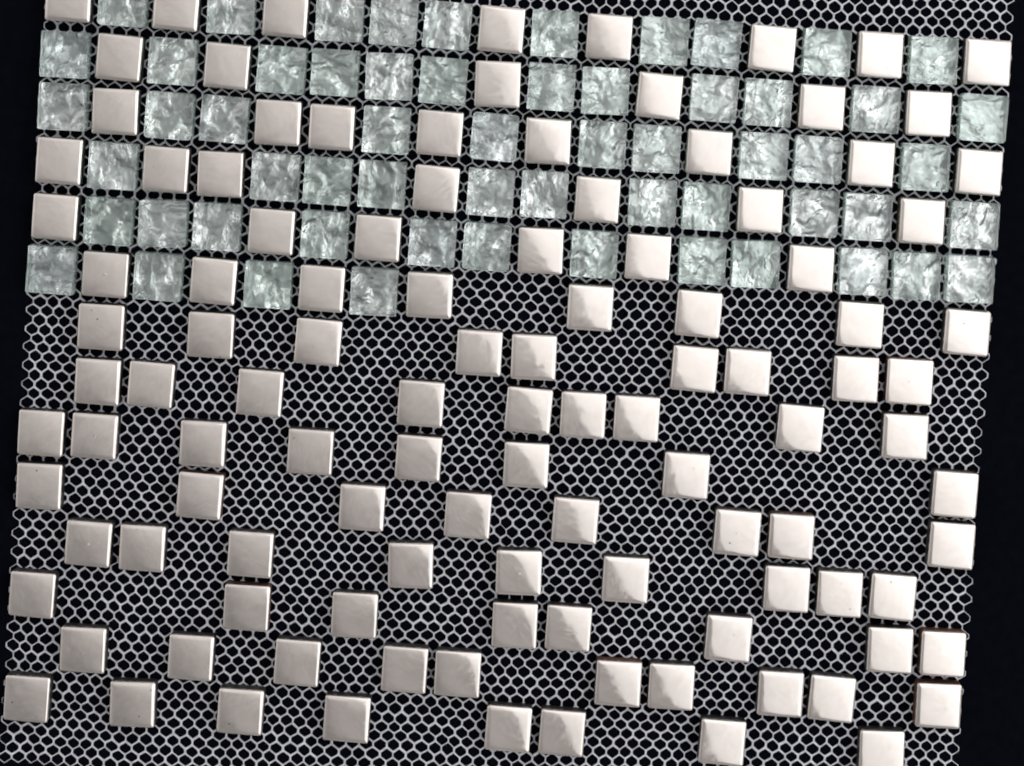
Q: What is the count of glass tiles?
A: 59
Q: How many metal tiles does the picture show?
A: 112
